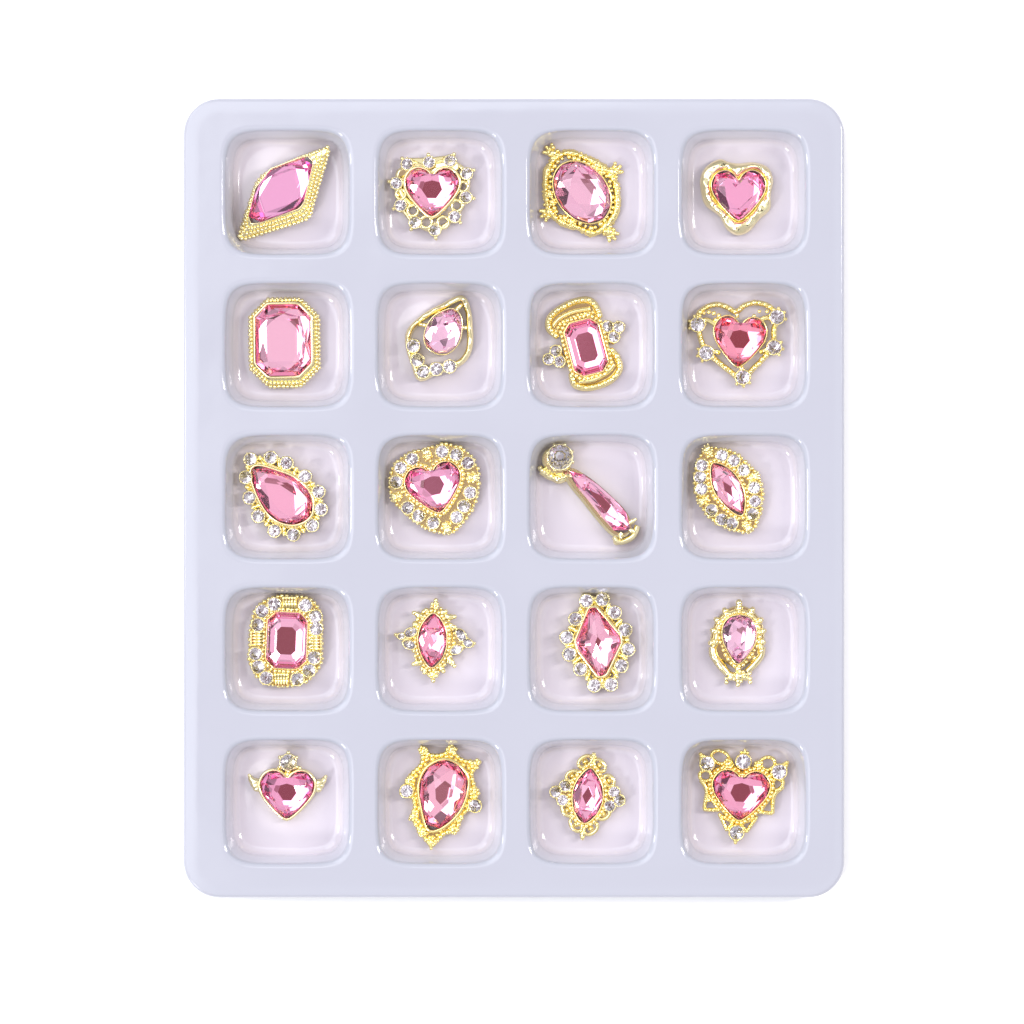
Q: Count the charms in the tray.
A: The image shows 20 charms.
